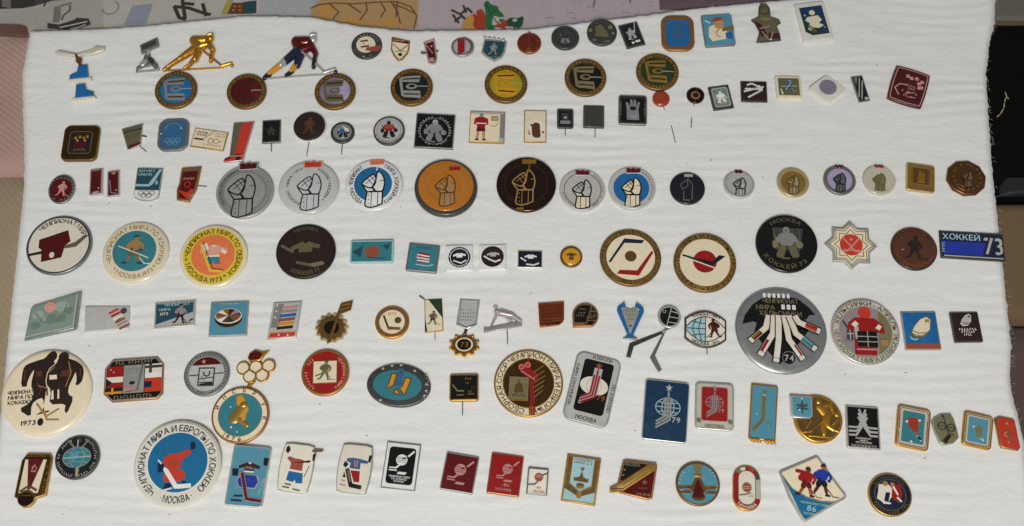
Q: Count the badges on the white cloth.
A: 135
